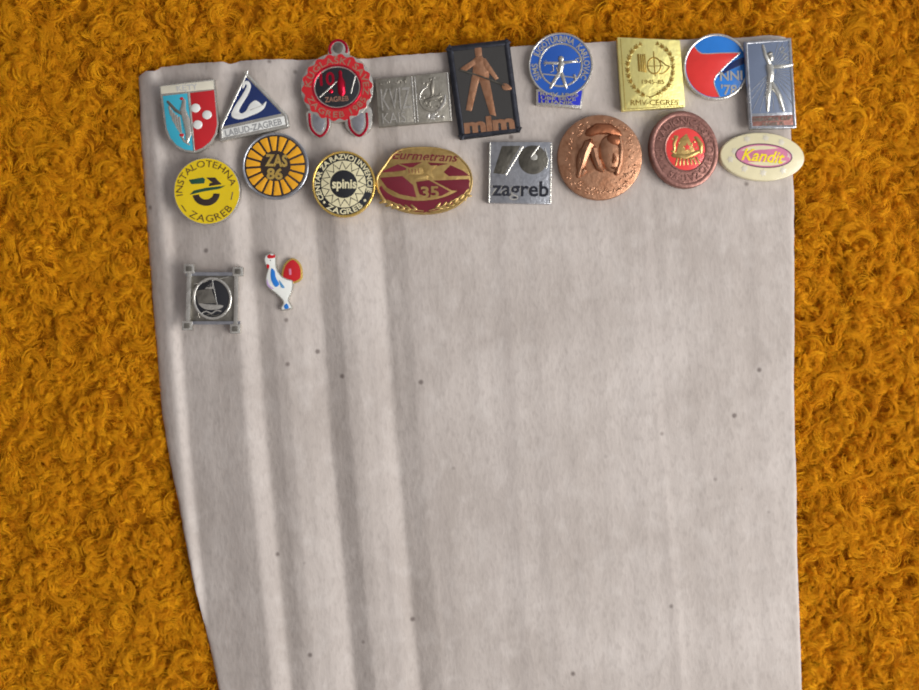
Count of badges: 19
